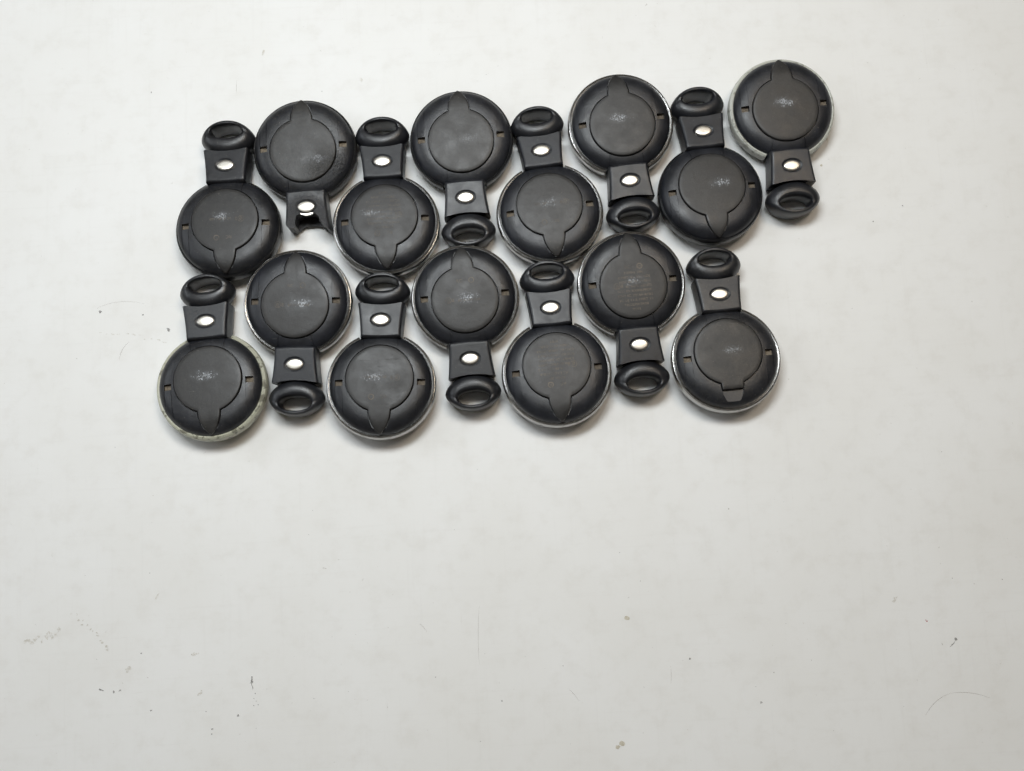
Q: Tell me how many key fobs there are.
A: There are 15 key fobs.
